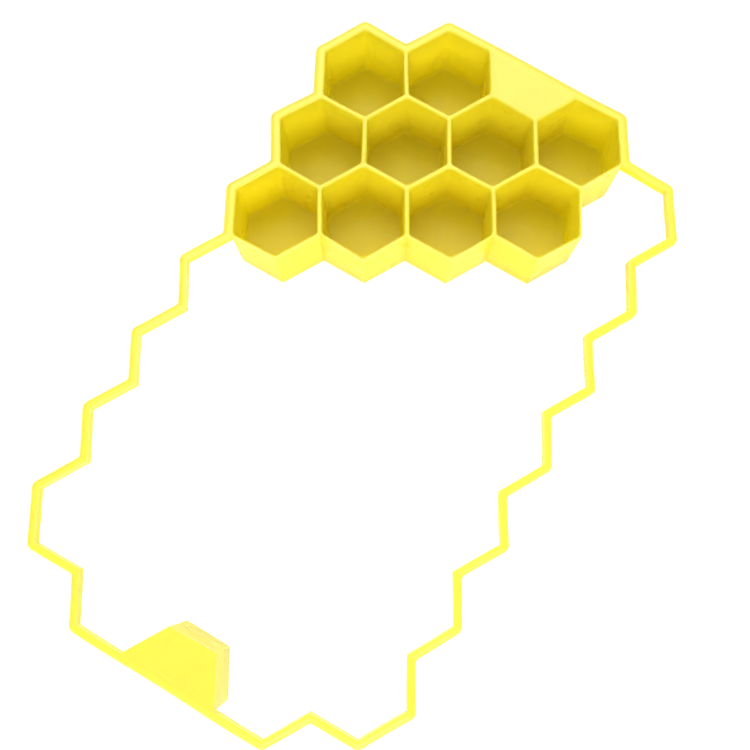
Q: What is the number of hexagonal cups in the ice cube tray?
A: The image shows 10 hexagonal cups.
